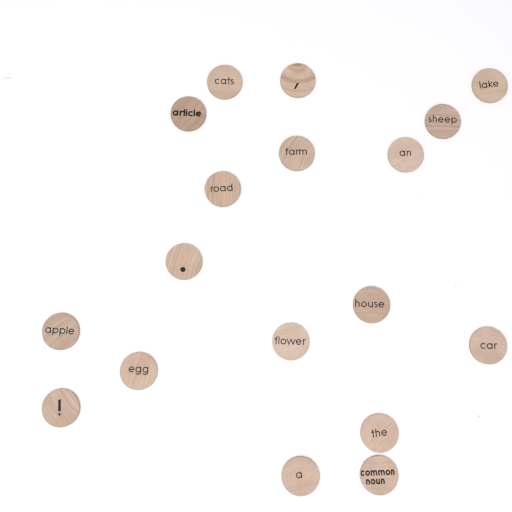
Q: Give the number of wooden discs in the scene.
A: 18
